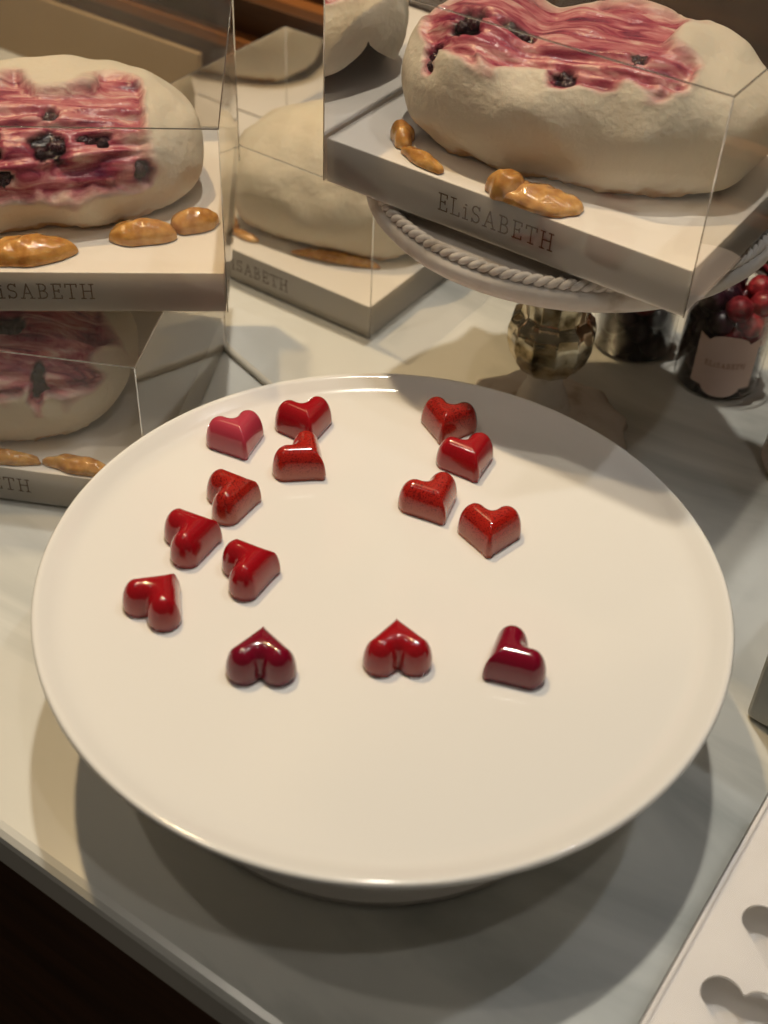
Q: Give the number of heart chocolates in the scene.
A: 14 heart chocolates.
